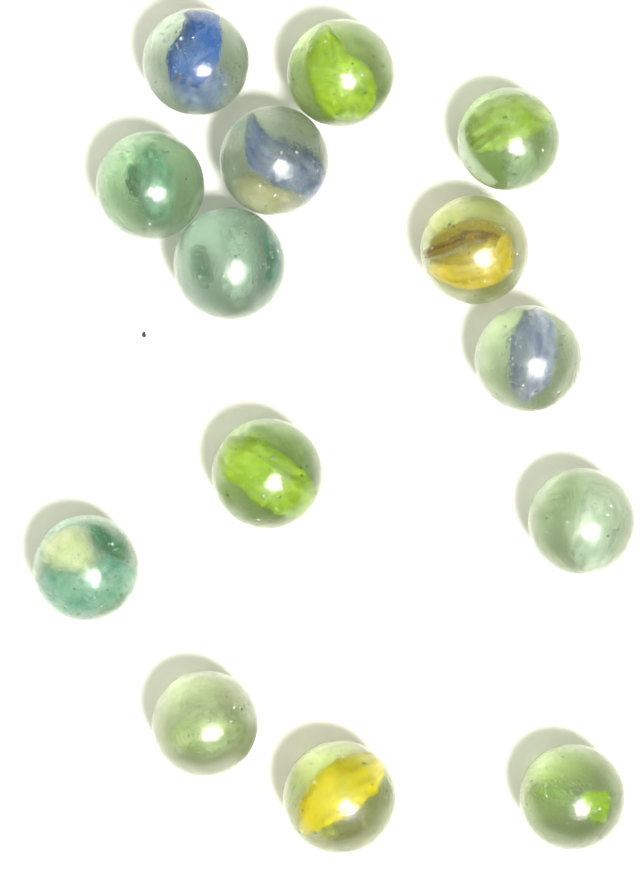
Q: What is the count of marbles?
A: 14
